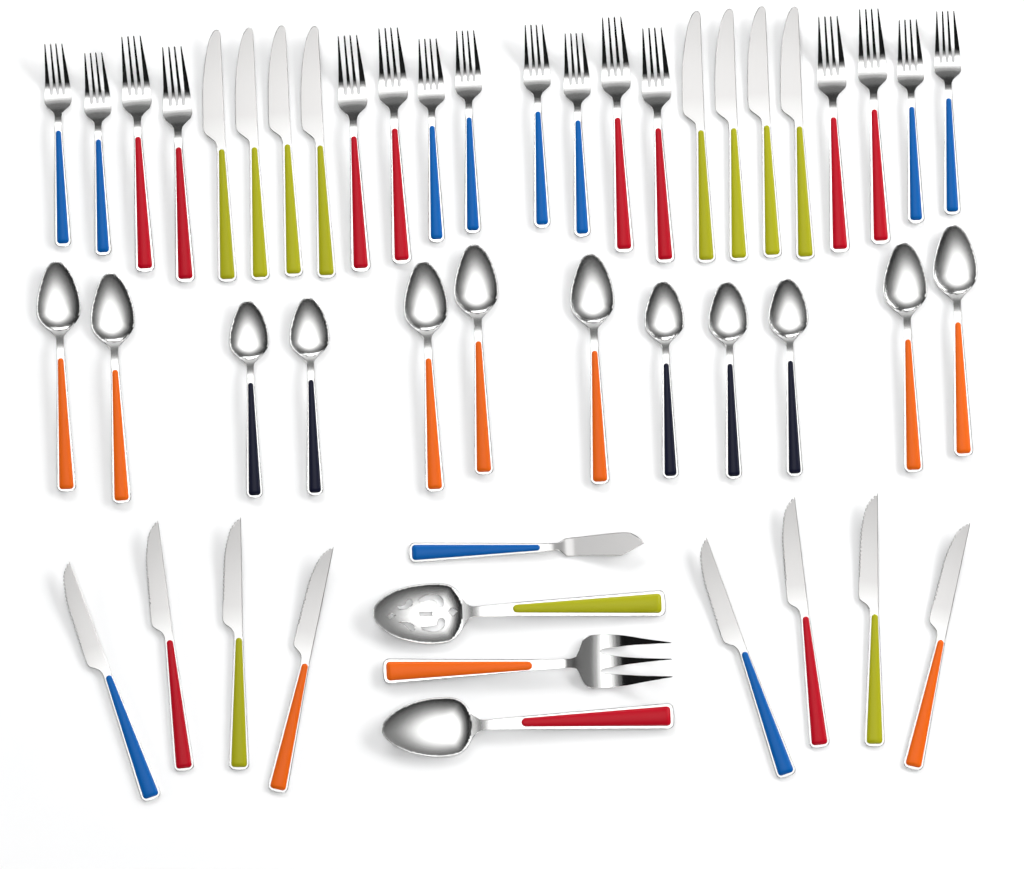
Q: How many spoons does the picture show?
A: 14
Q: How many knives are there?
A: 17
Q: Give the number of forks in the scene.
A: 17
